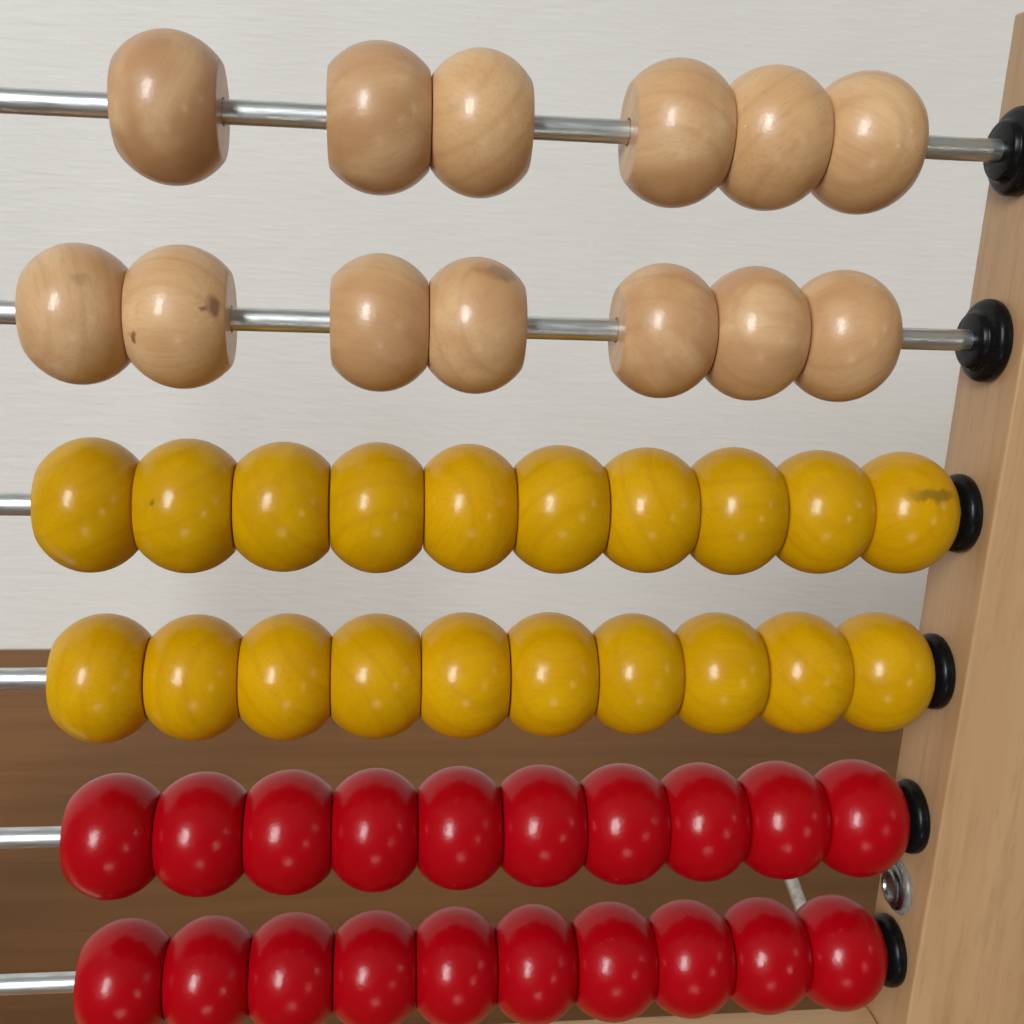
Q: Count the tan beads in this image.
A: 13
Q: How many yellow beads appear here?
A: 20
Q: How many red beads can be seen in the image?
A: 20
